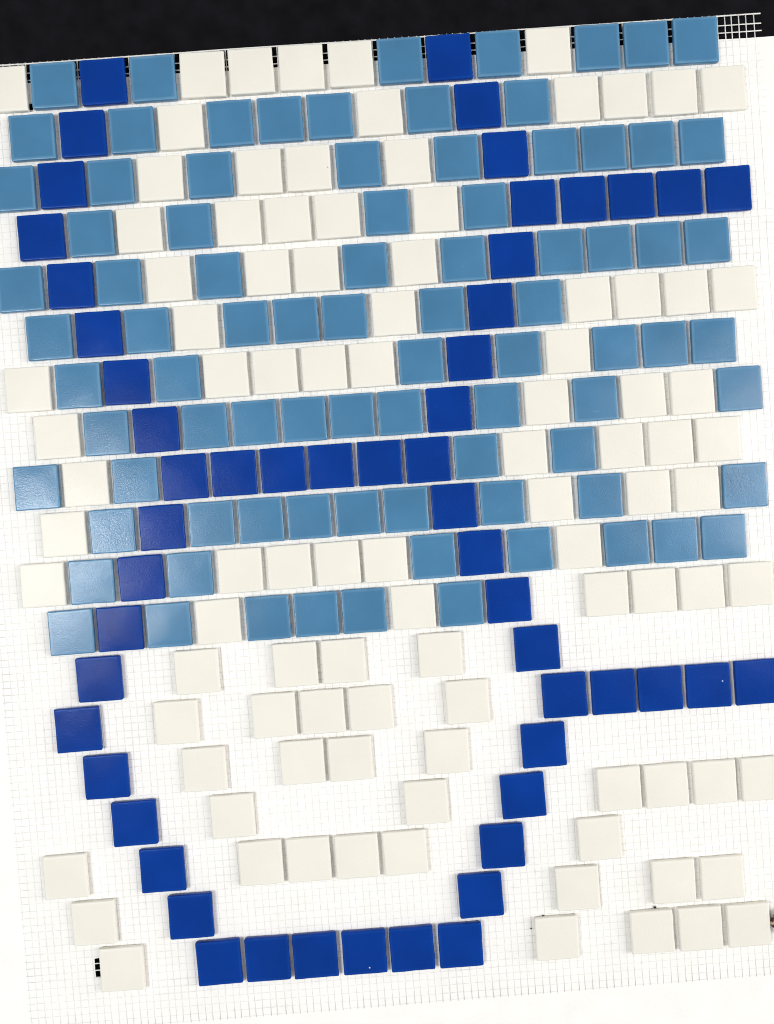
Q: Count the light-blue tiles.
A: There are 85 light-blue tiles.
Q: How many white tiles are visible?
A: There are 96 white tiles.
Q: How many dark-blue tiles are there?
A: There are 54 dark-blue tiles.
